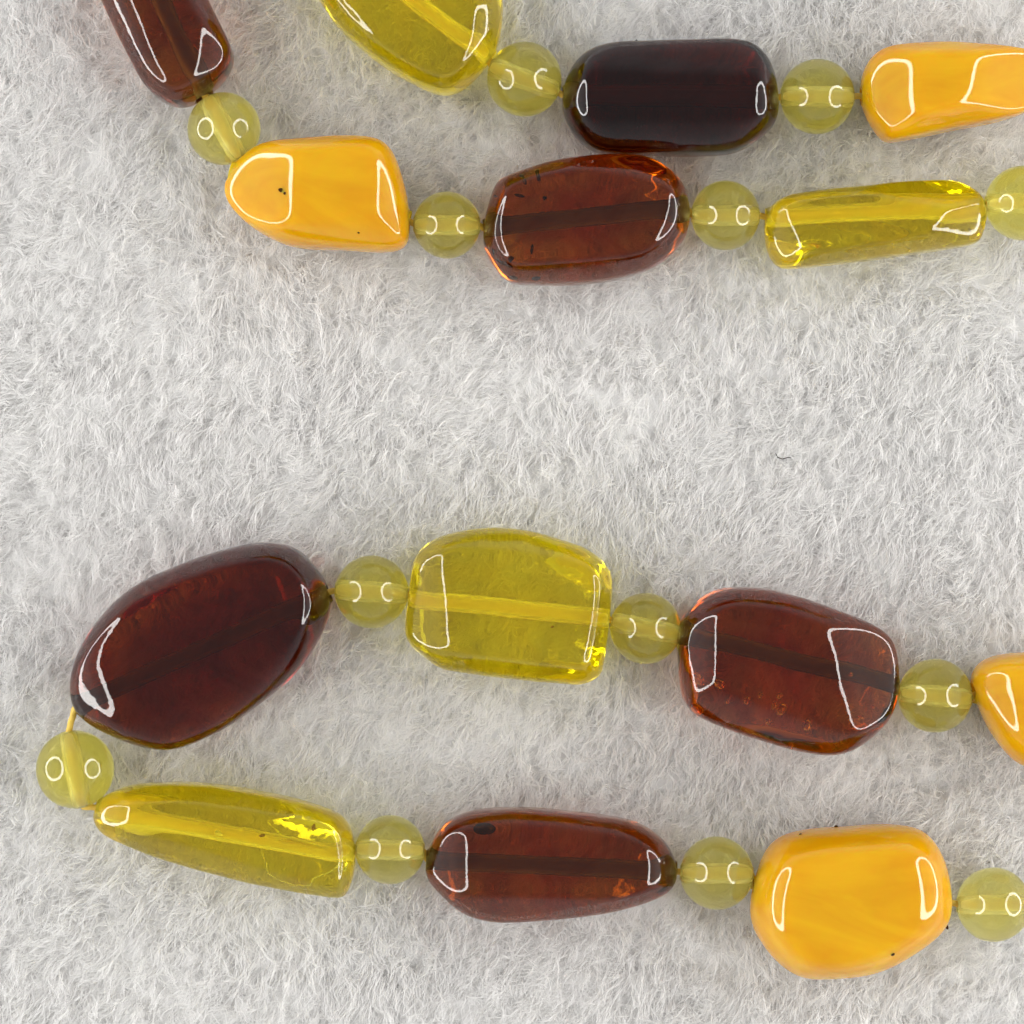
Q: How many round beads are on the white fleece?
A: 13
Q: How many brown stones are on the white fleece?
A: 6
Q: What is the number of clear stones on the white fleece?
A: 4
